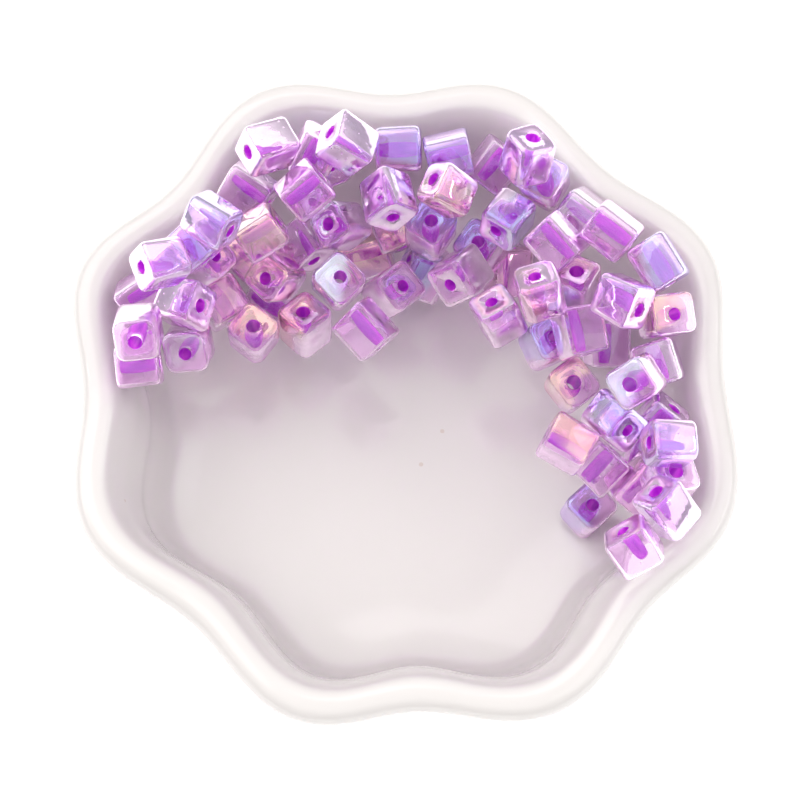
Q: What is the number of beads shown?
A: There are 68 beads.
